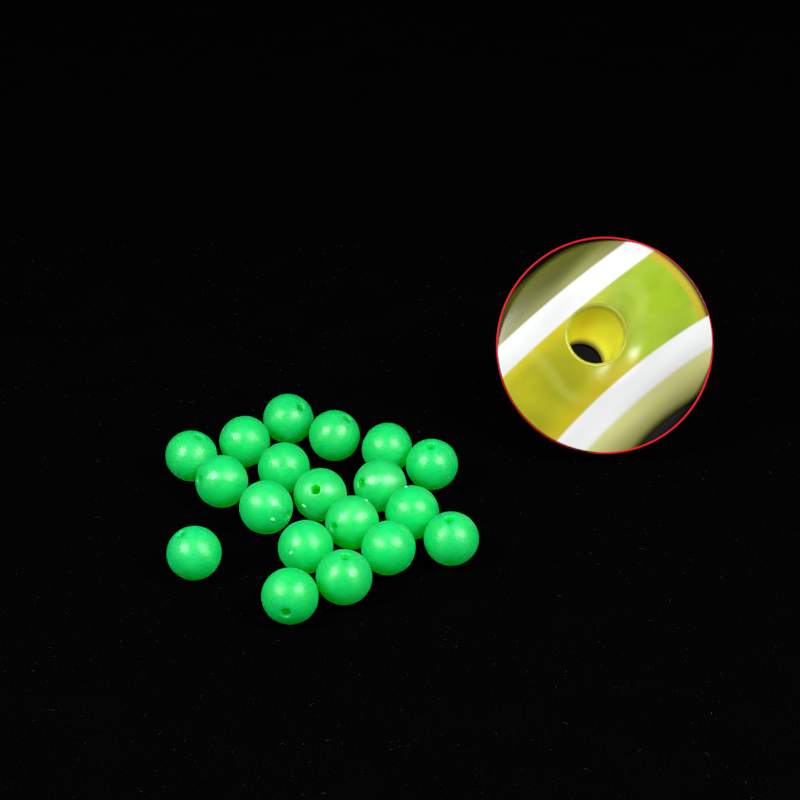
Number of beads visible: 19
